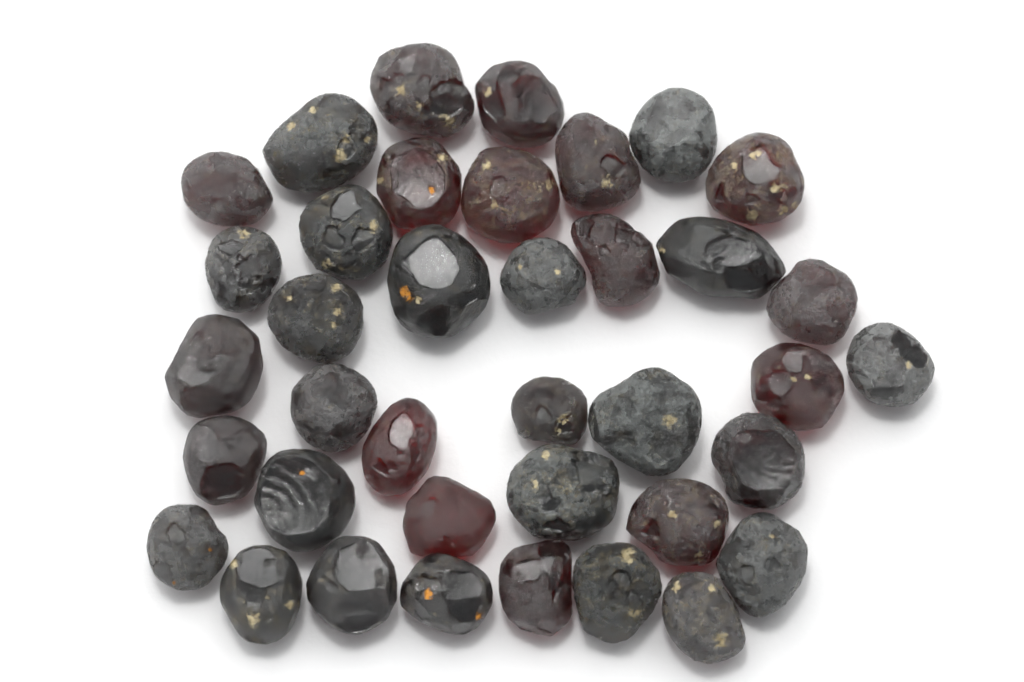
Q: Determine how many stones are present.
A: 38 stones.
